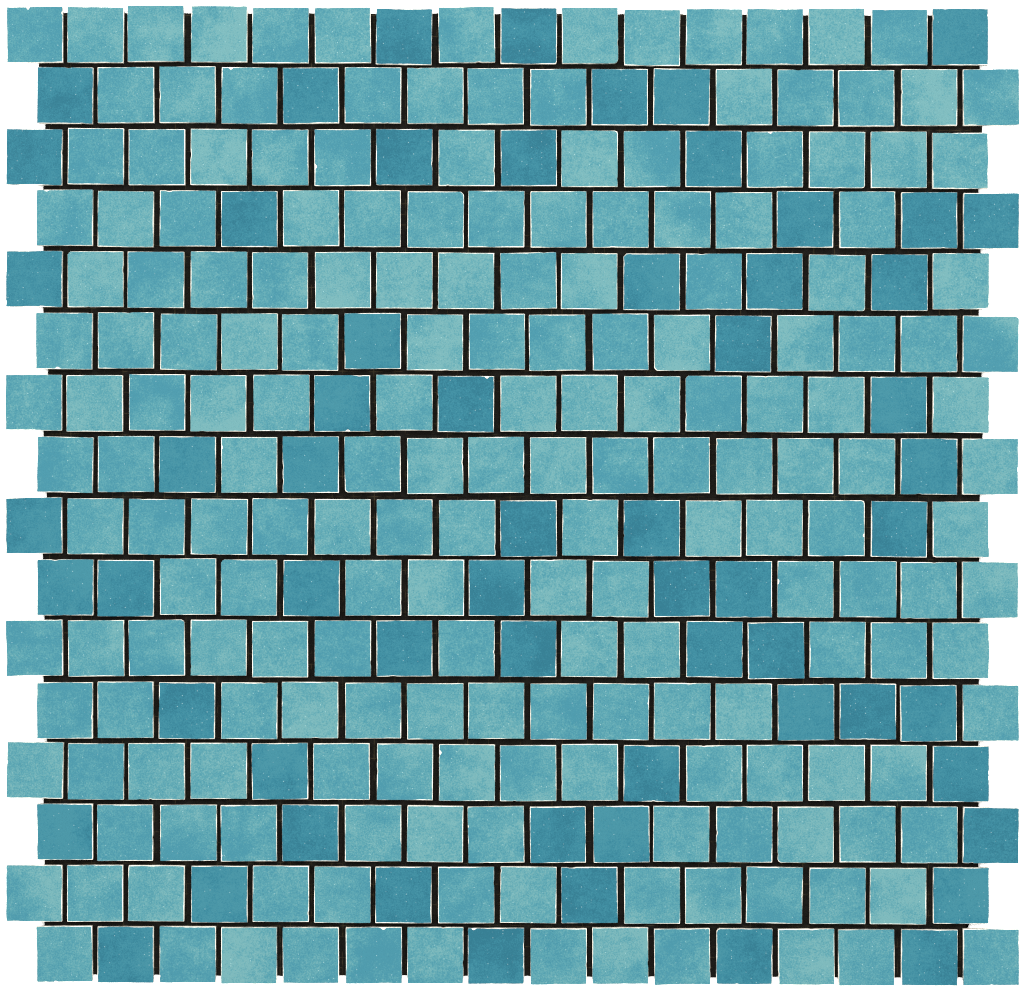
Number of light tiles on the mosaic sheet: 195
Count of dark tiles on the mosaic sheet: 61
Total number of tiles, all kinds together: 256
